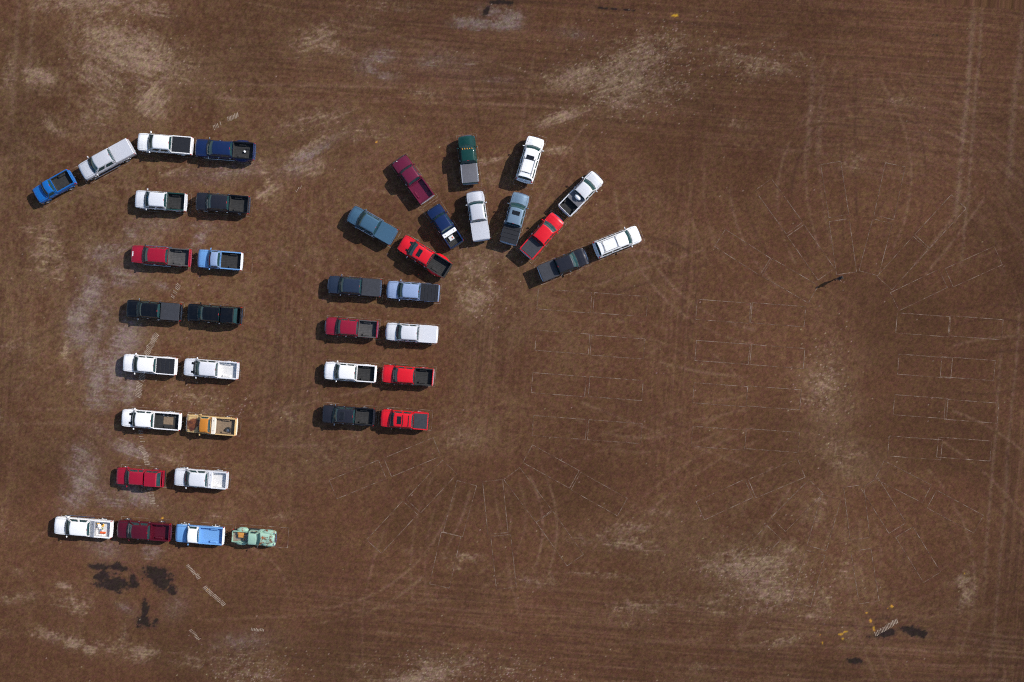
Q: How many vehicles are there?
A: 40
